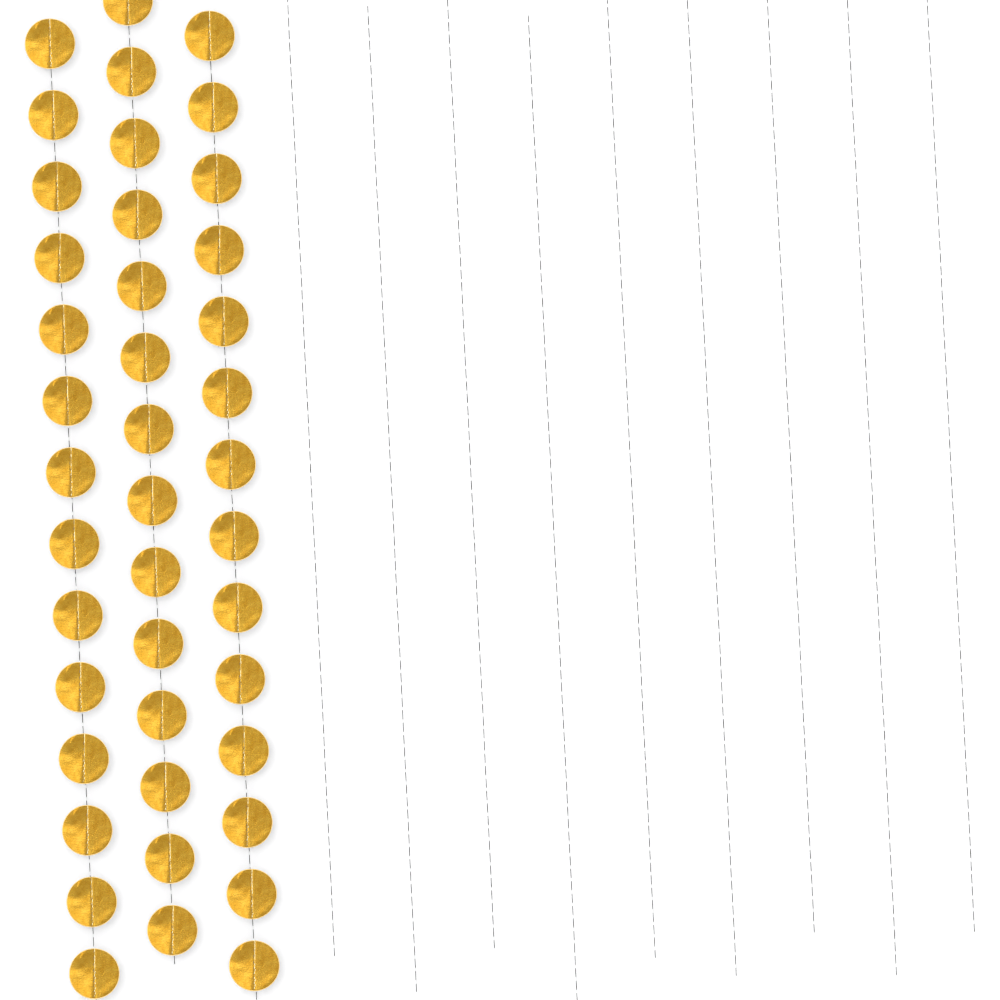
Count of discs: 42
